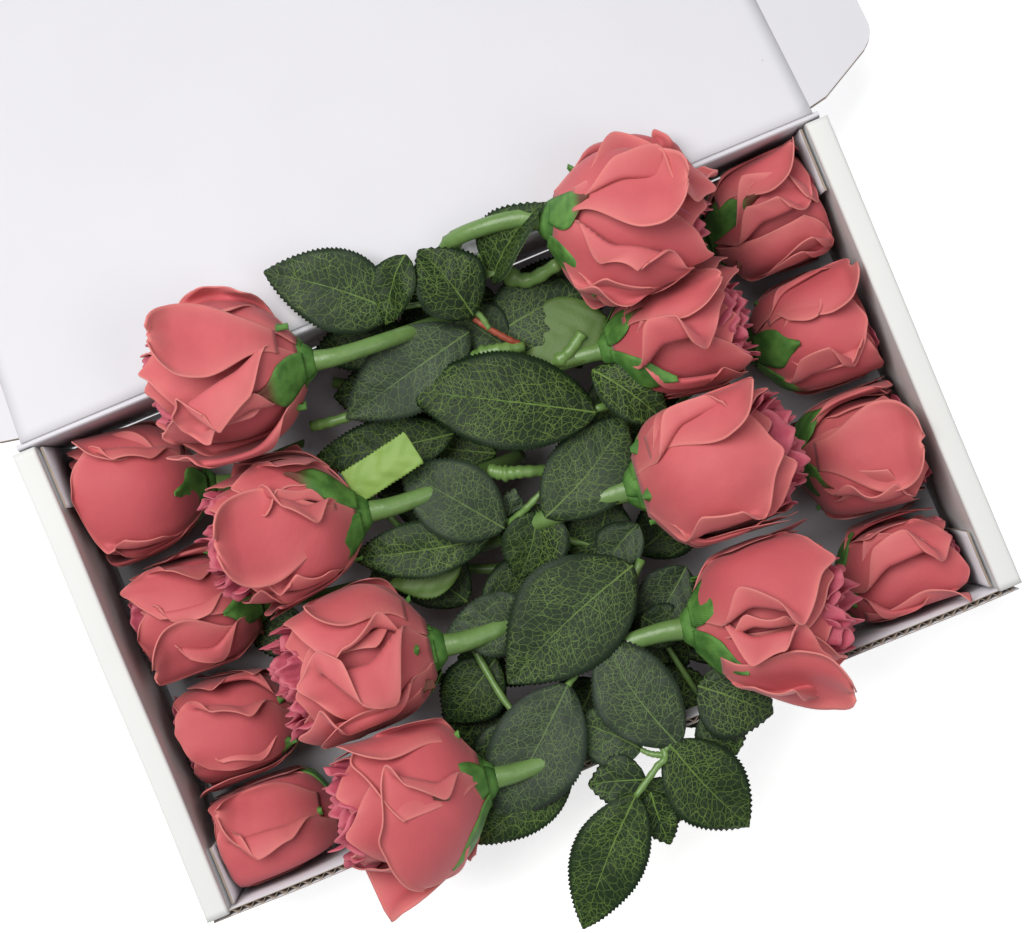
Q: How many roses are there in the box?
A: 16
